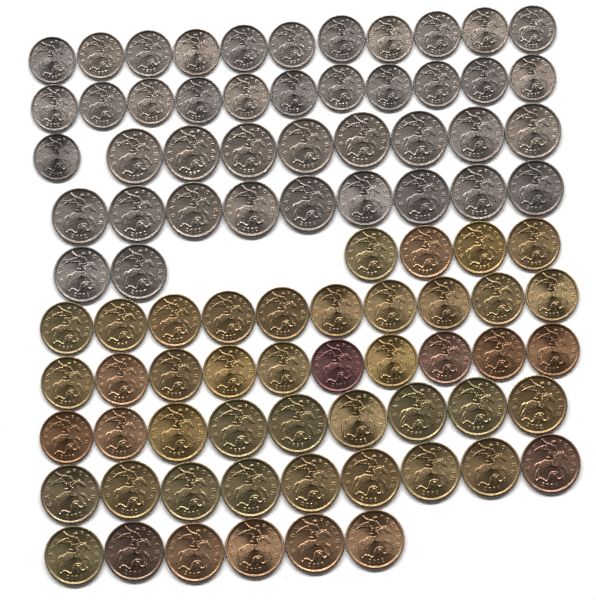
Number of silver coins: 42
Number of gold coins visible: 34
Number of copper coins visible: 14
